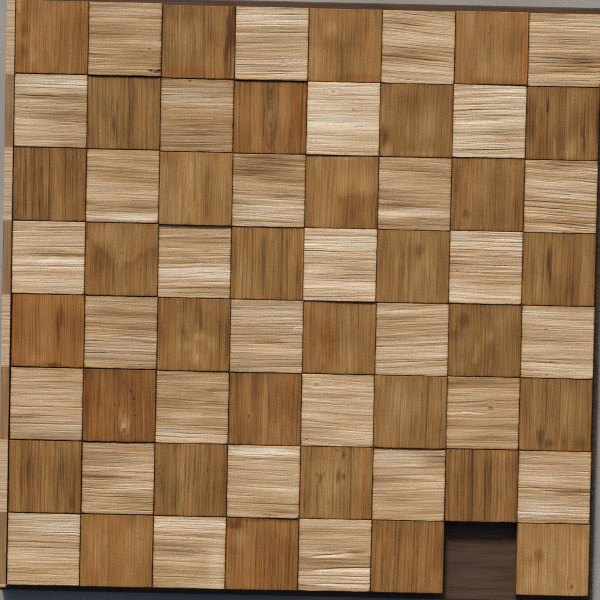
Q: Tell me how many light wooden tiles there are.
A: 31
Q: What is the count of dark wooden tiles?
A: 32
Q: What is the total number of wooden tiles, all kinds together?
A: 63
